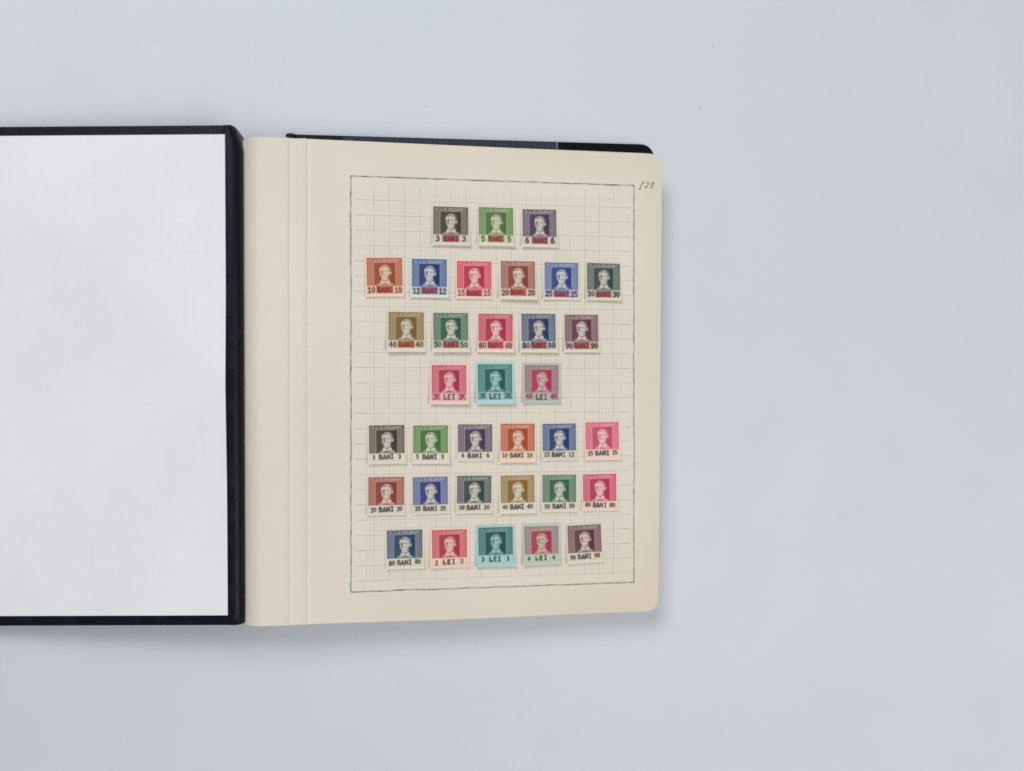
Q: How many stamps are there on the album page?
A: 34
